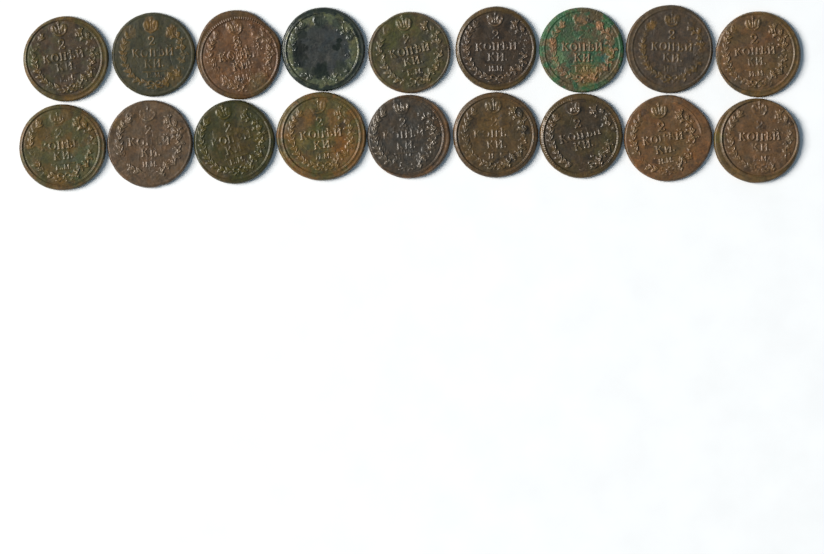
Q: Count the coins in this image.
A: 18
